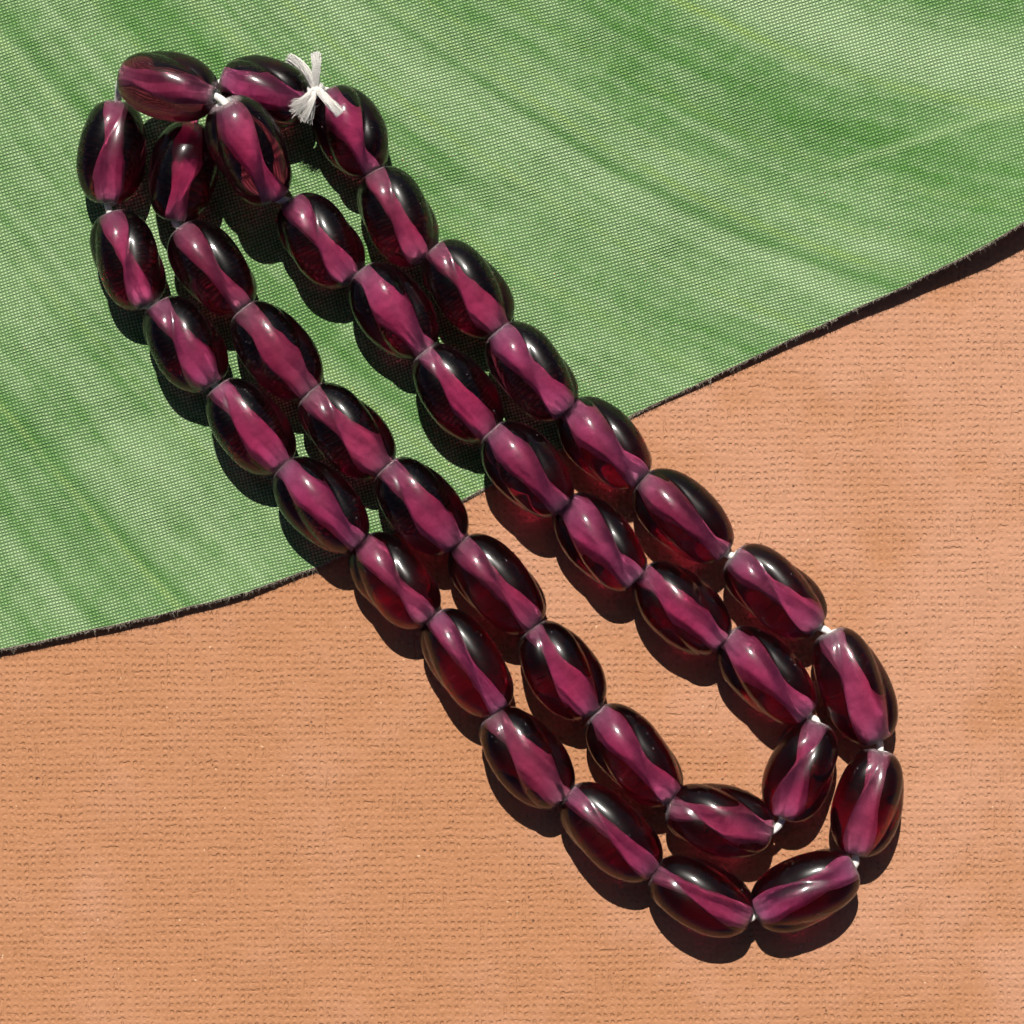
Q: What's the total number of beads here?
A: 40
